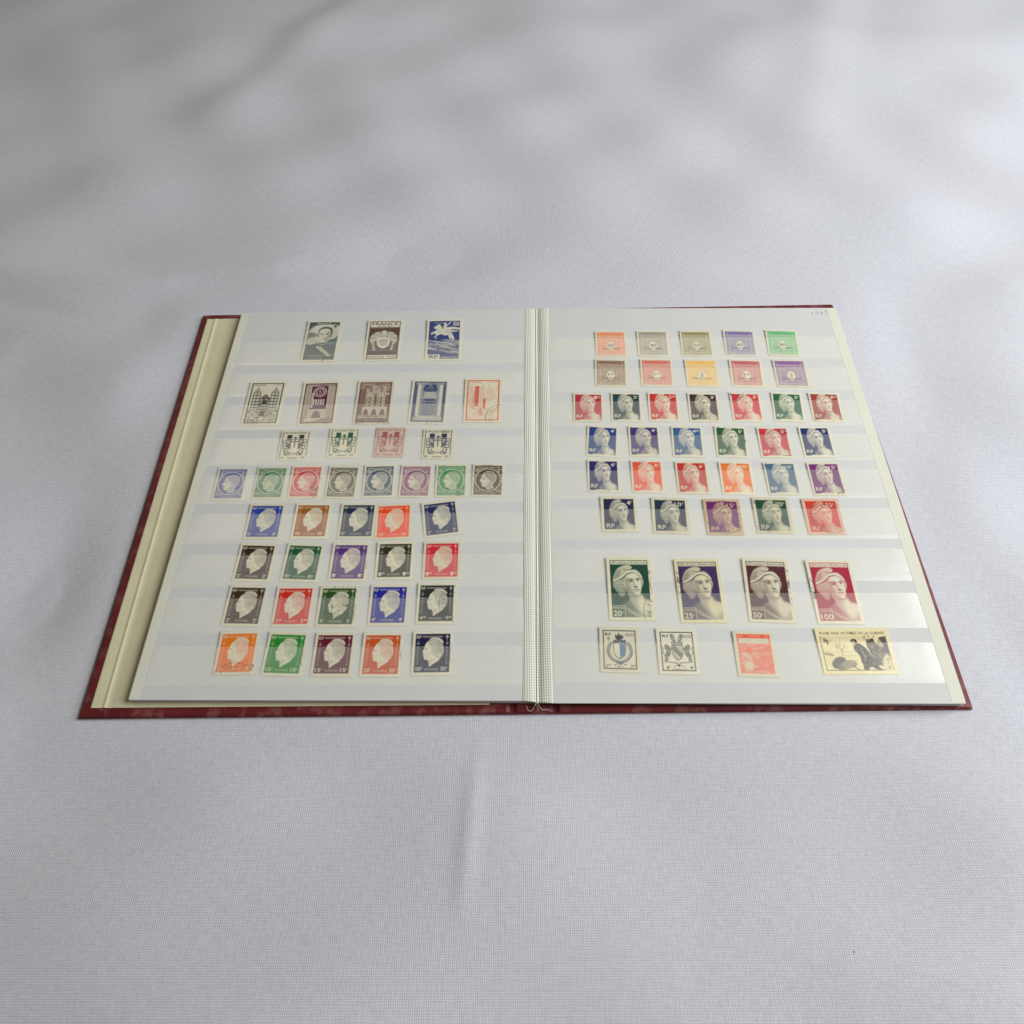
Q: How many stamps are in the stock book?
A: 82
